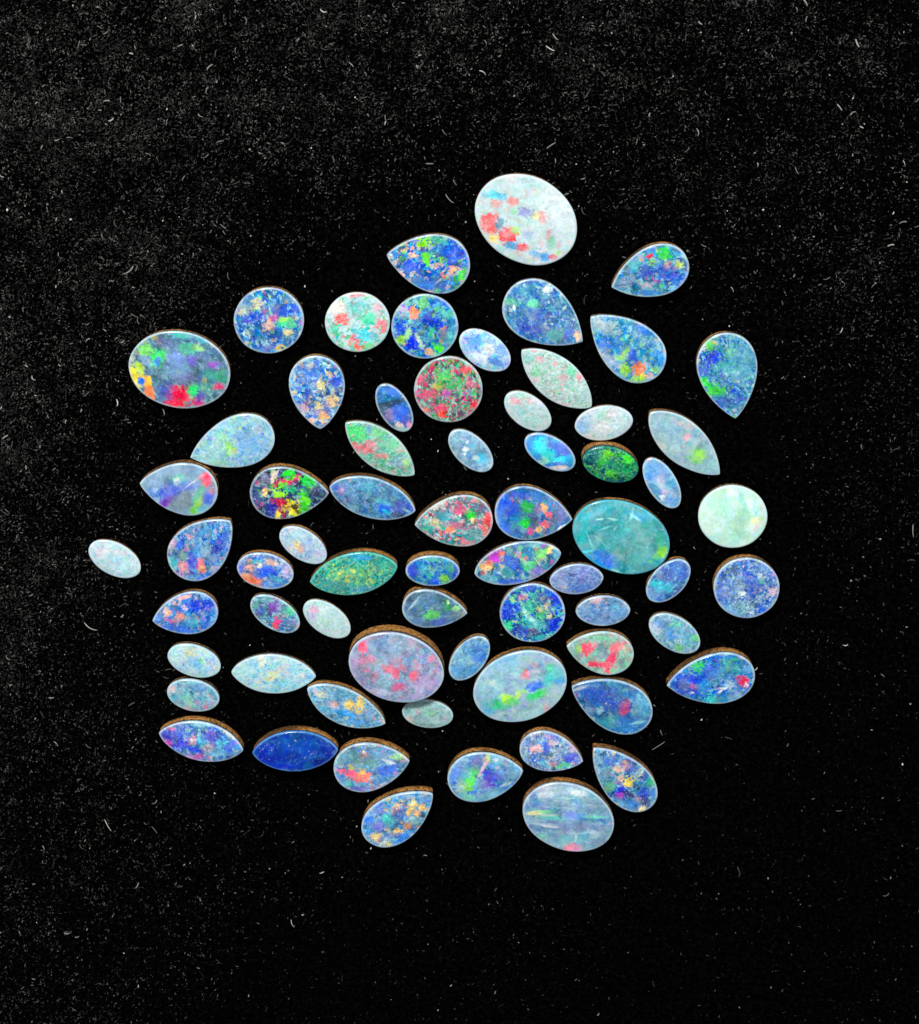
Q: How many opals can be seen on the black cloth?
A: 67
